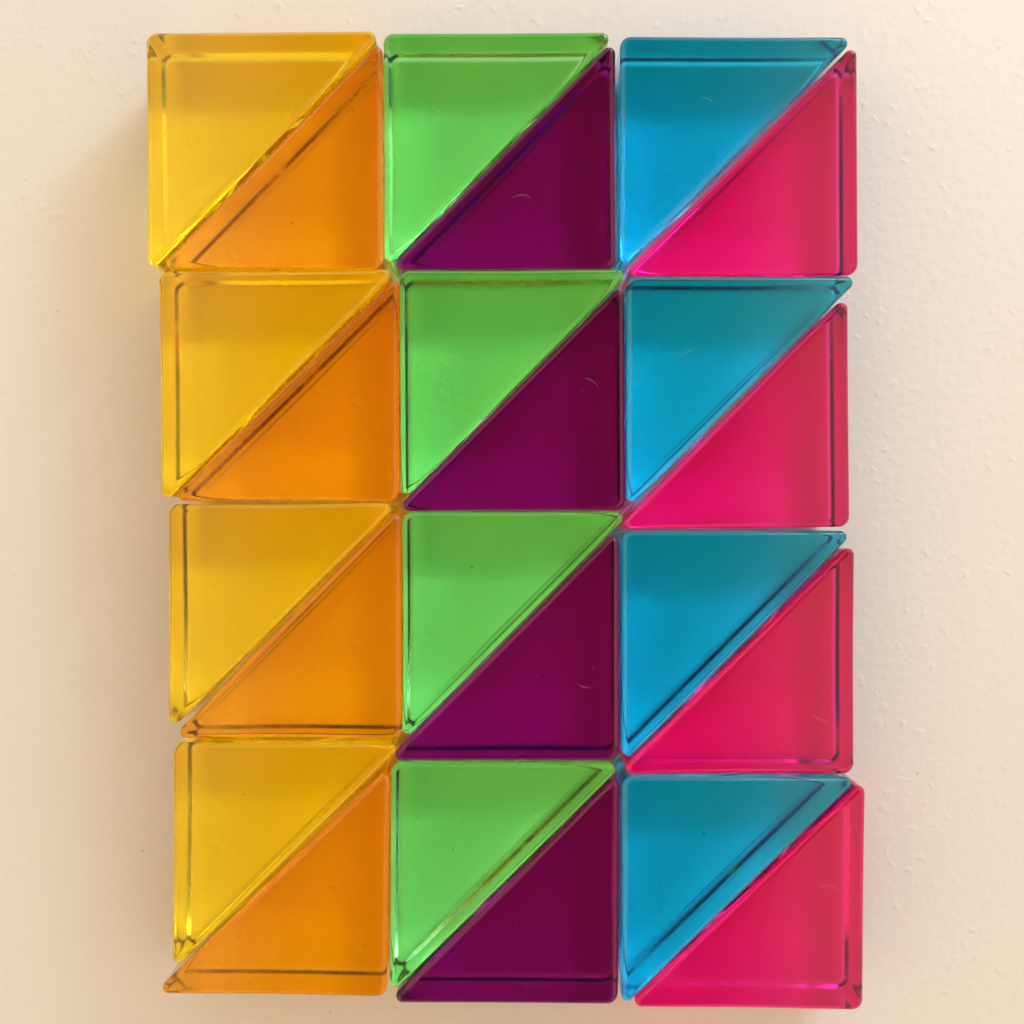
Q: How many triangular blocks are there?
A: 24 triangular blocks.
